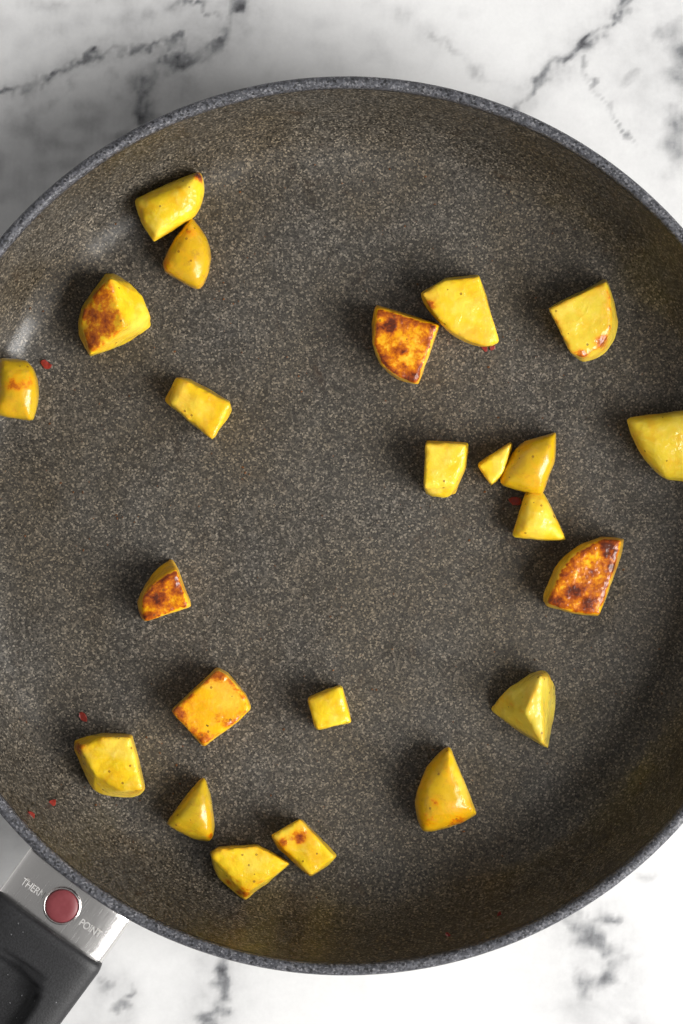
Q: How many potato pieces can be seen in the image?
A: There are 23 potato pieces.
